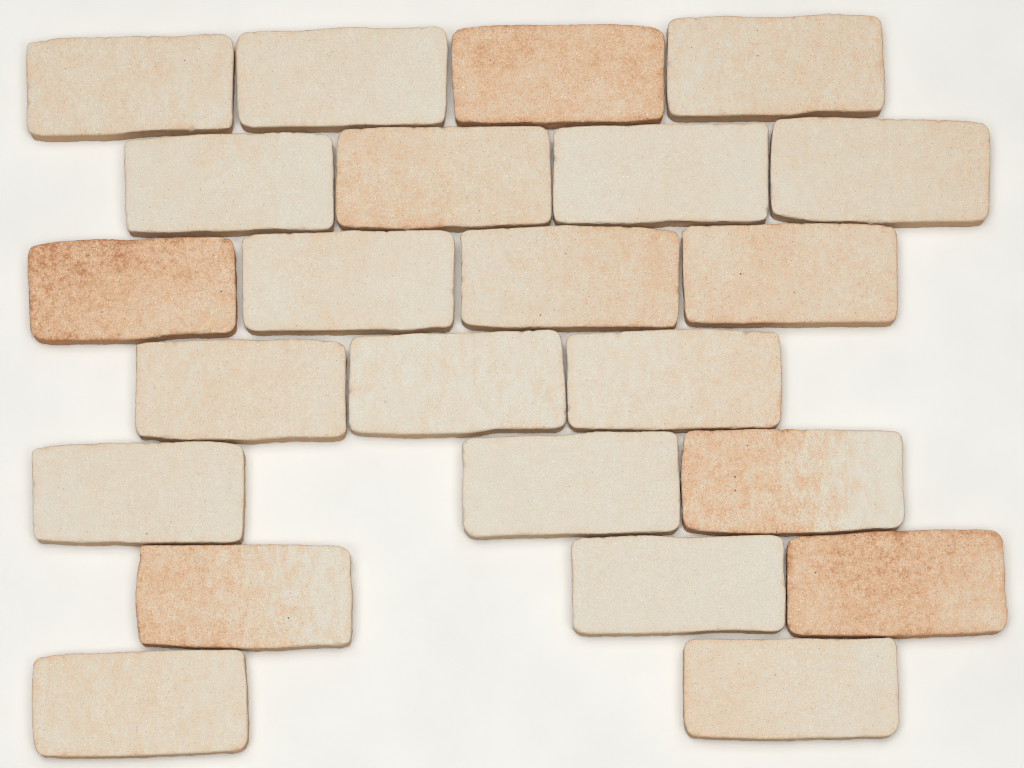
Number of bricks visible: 23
